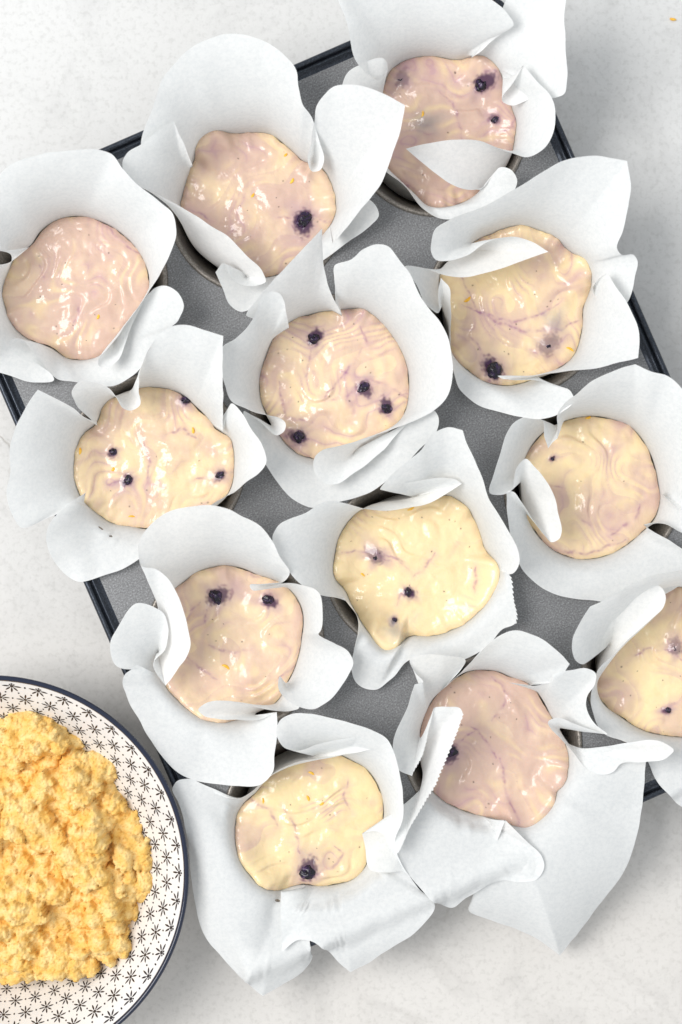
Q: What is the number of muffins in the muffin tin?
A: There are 12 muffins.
